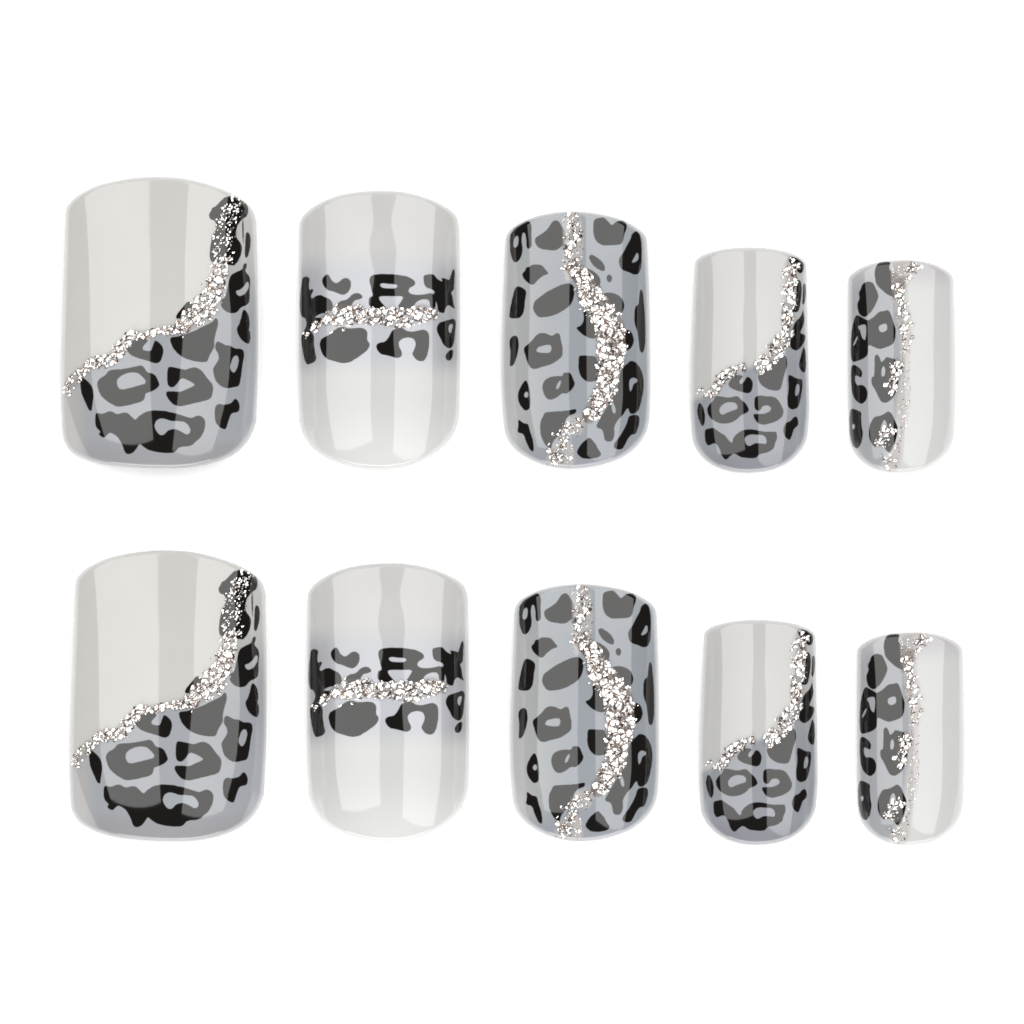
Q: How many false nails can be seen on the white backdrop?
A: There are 10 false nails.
